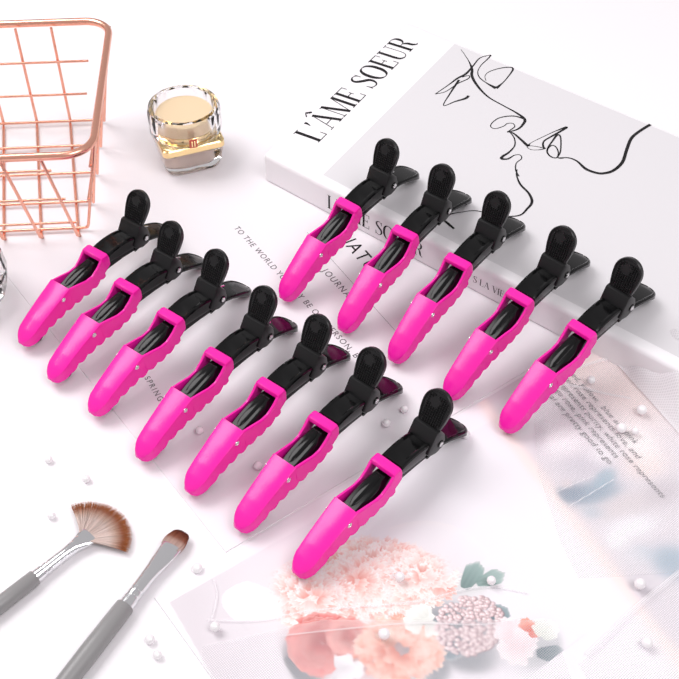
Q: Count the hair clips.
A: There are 12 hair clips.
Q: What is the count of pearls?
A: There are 21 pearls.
